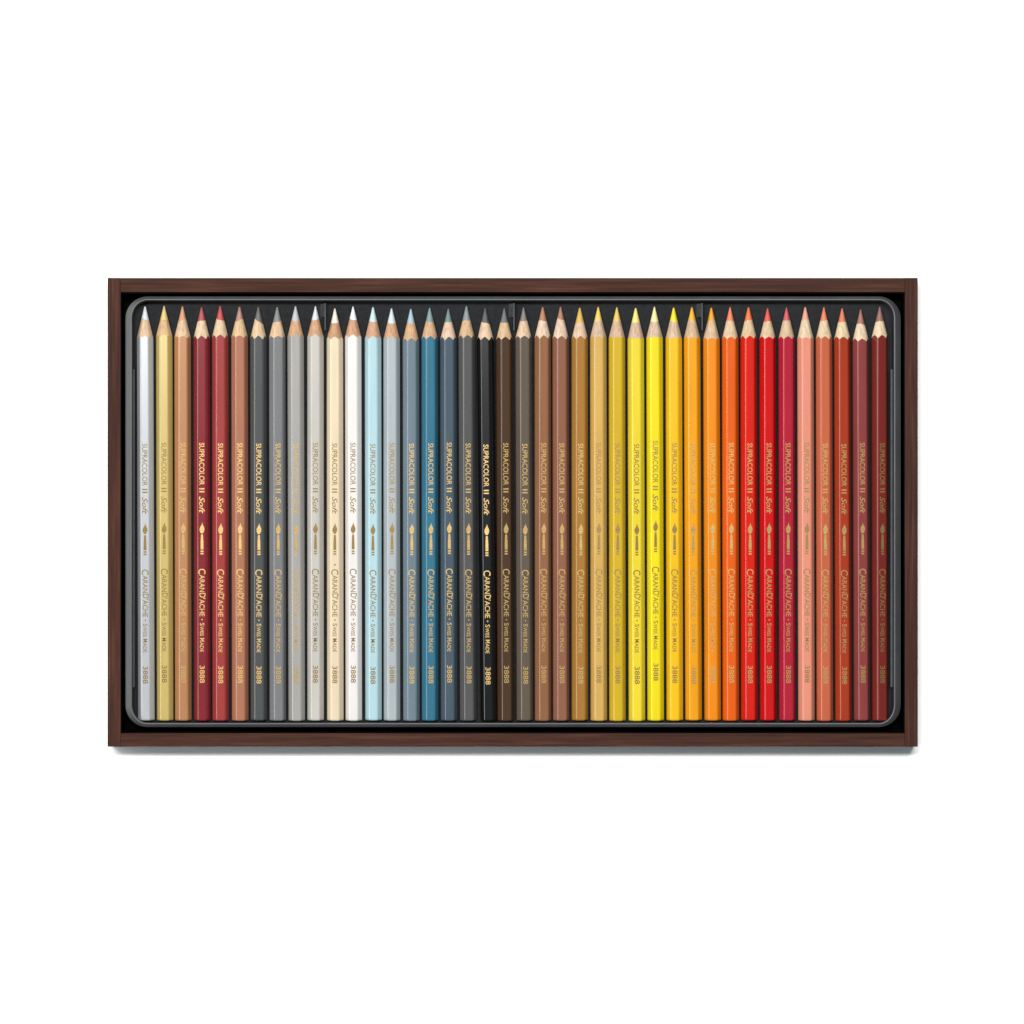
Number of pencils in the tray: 40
